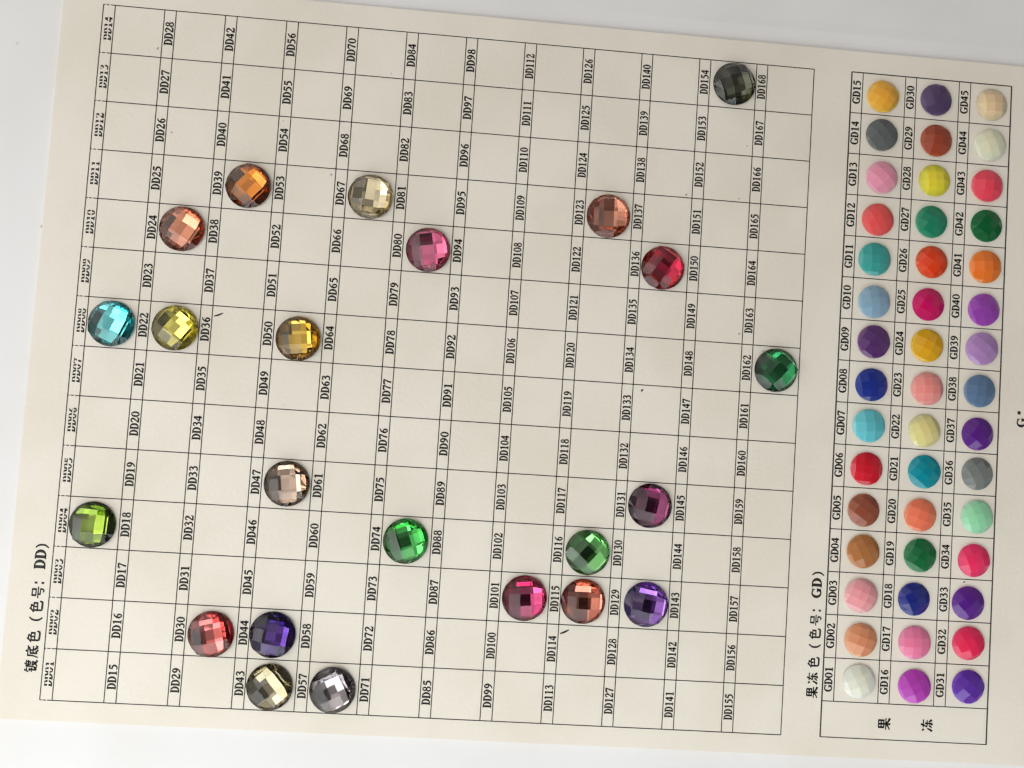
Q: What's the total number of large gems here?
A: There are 23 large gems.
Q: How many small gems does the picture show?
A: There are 45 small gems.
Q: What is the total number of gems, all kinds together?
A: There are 68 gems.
